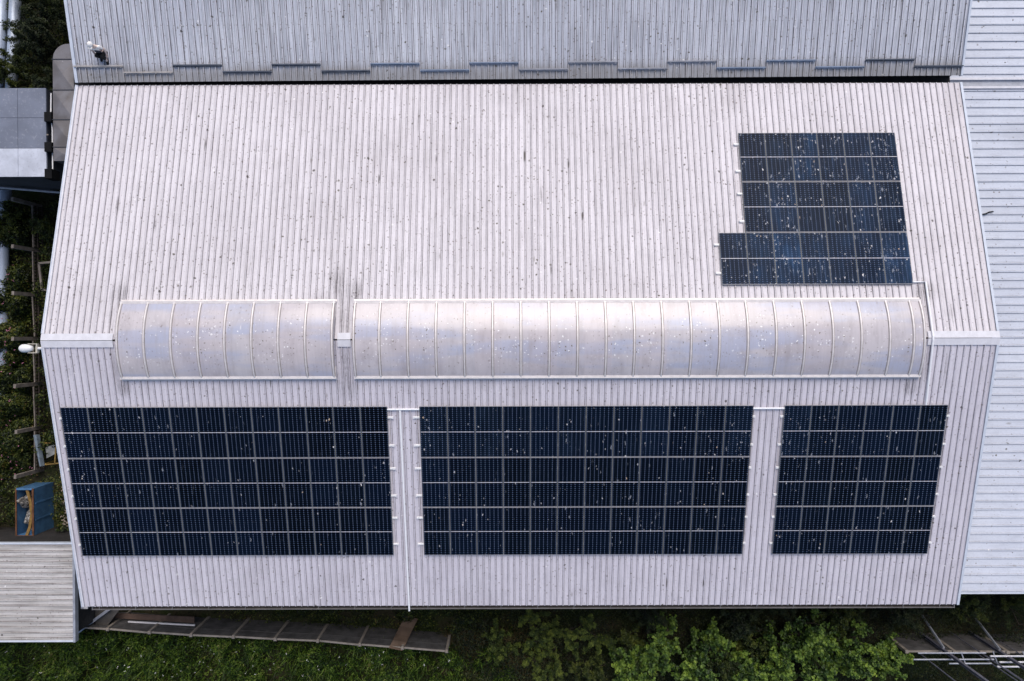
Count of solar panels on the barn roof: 109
